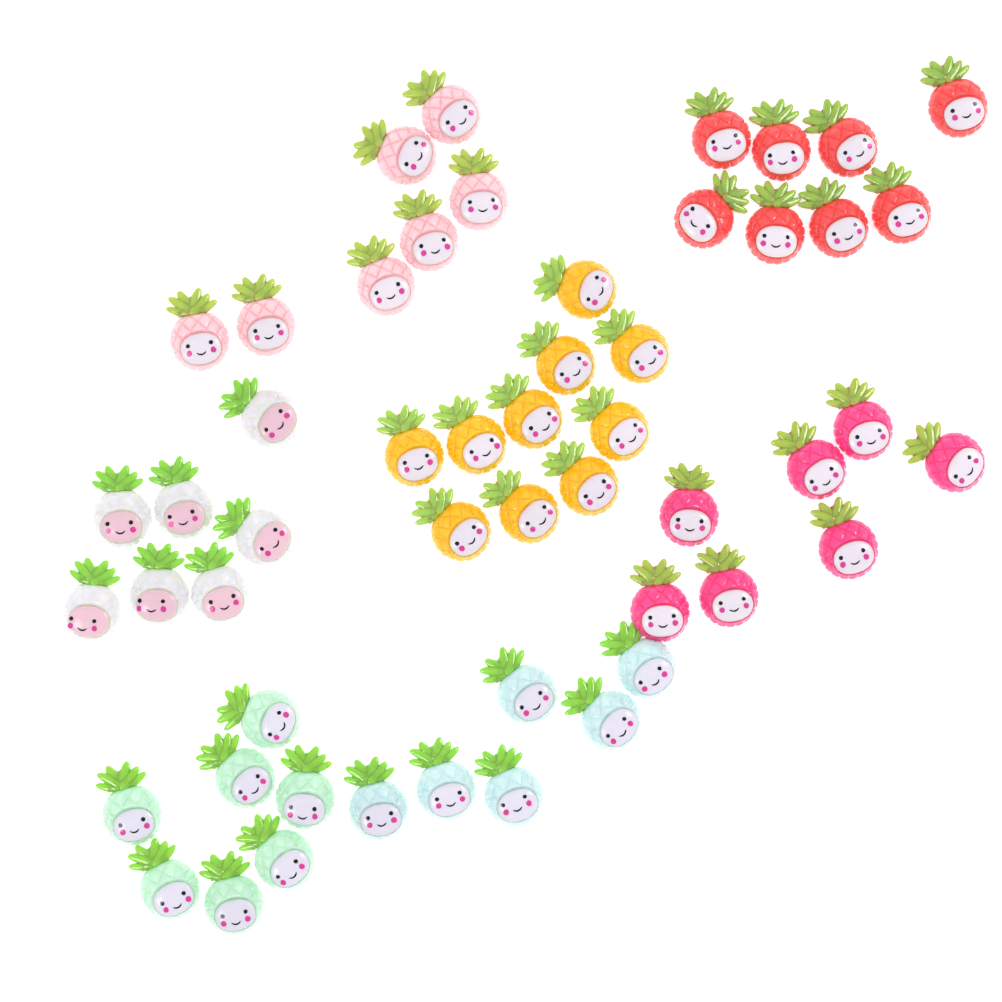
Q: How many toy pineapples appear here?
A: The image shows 52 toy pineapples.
